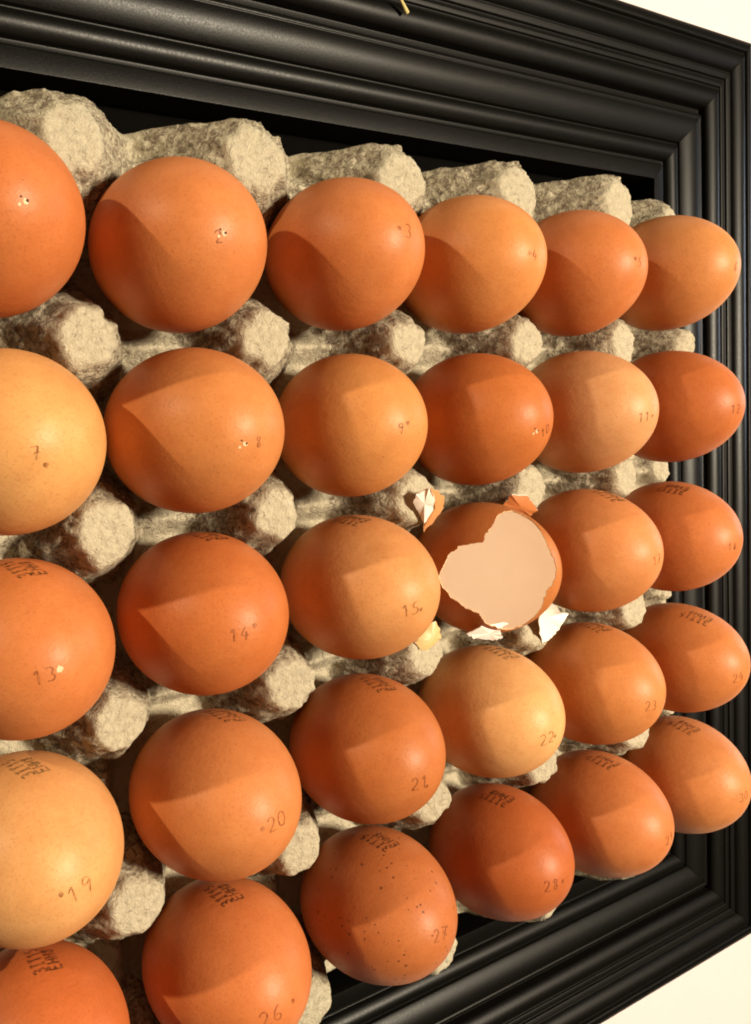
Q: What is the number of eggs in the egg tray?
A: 30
